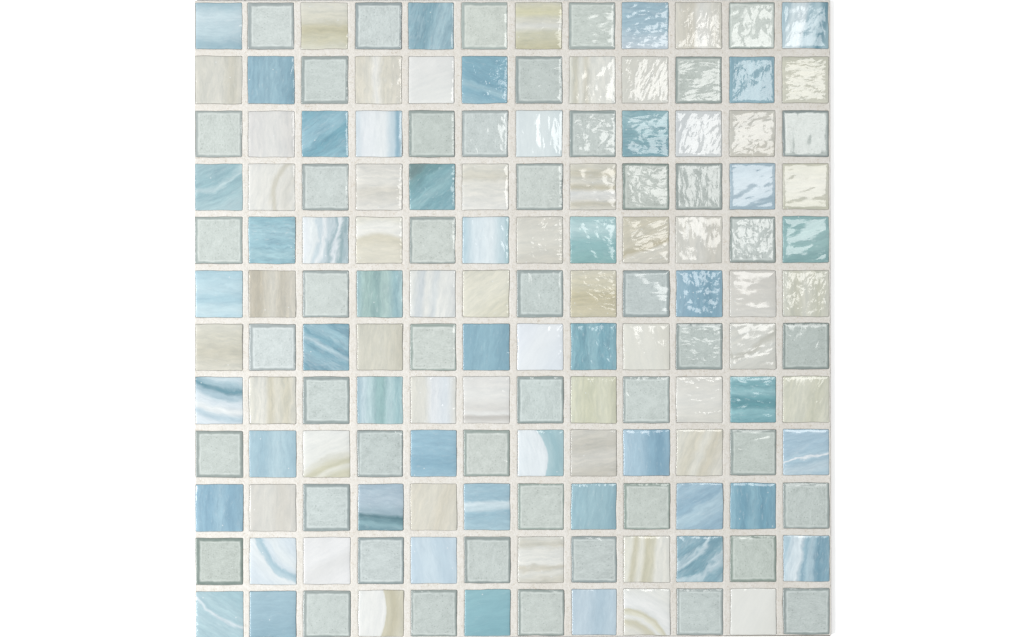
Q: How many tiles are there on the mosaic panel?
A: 144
